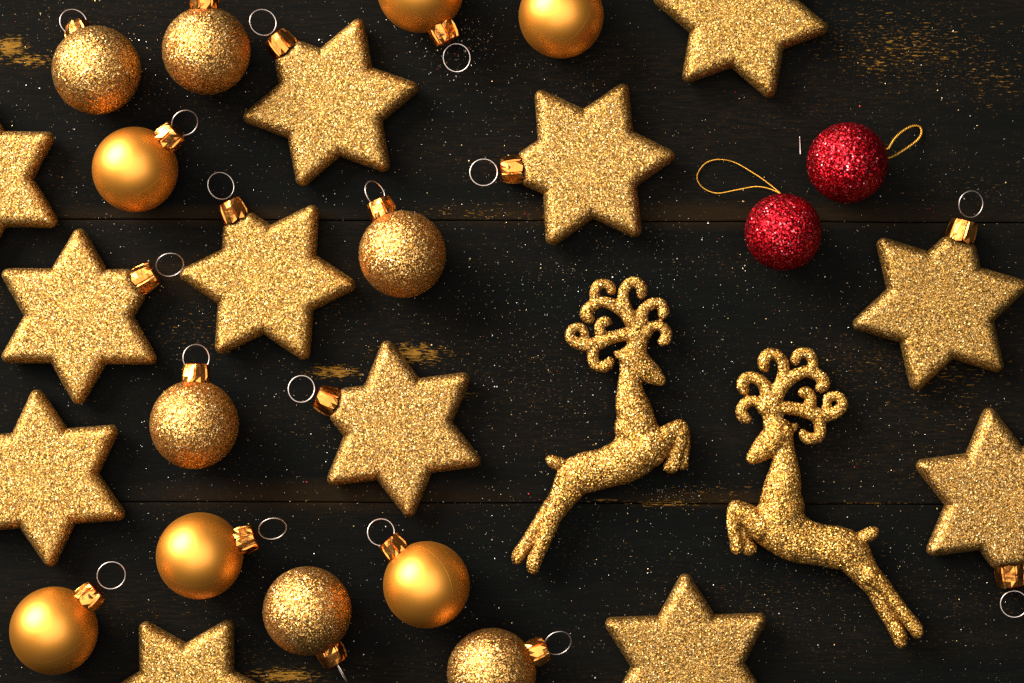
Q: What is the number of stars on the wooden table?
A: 12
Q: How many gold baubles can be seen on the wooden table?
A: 12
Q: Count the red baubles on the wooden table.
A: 2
